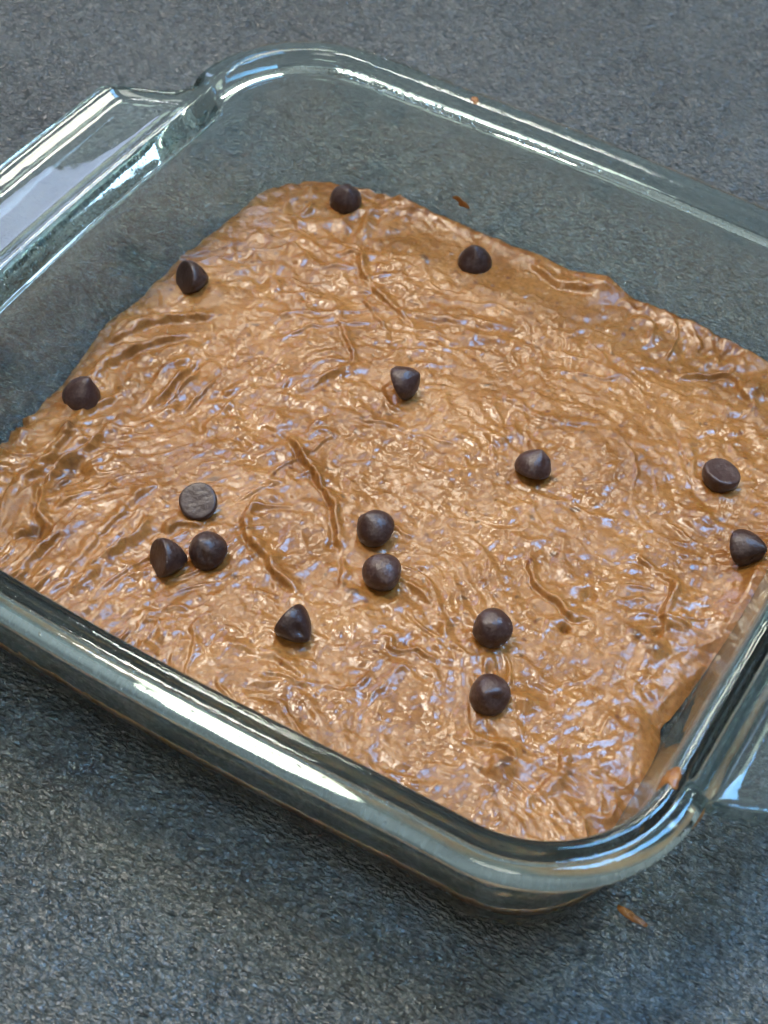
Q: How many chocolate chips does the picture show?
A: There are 16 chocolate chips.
